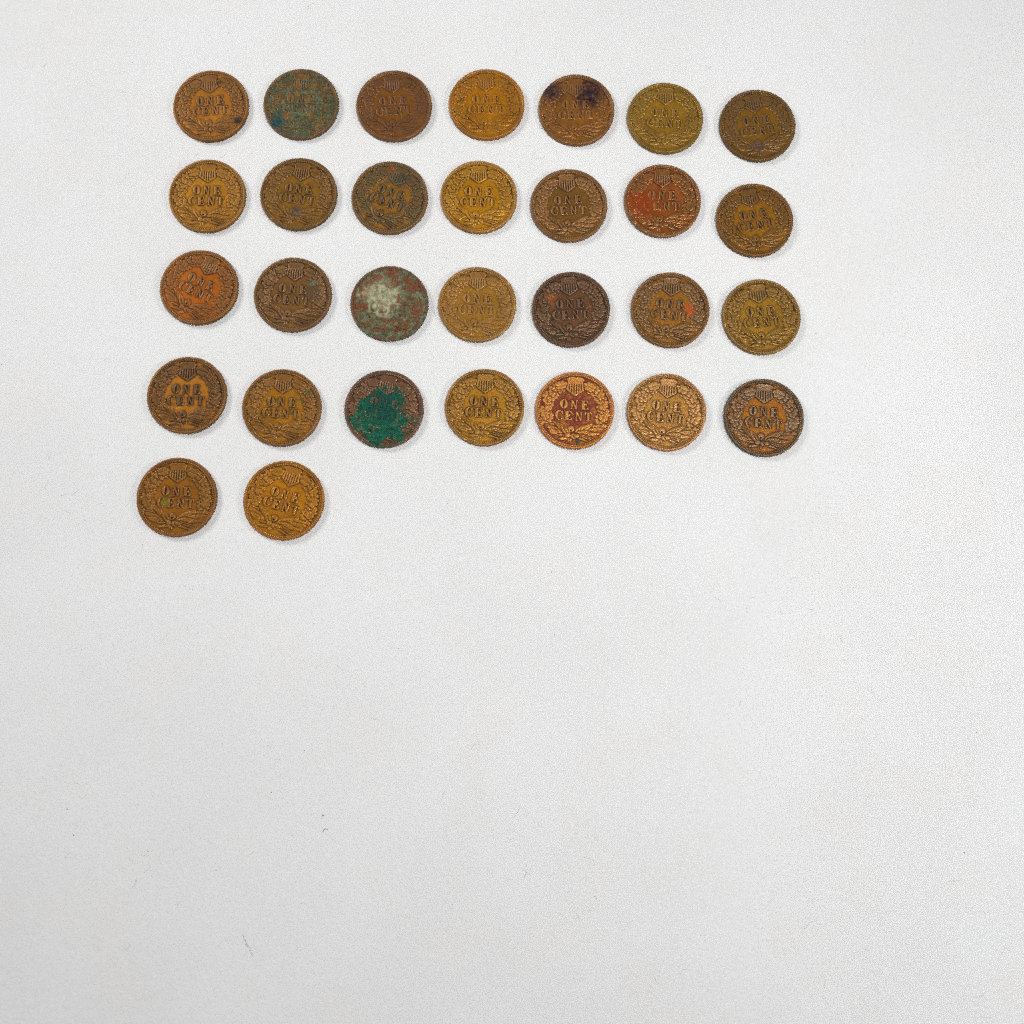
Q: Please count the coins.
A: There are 30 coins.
